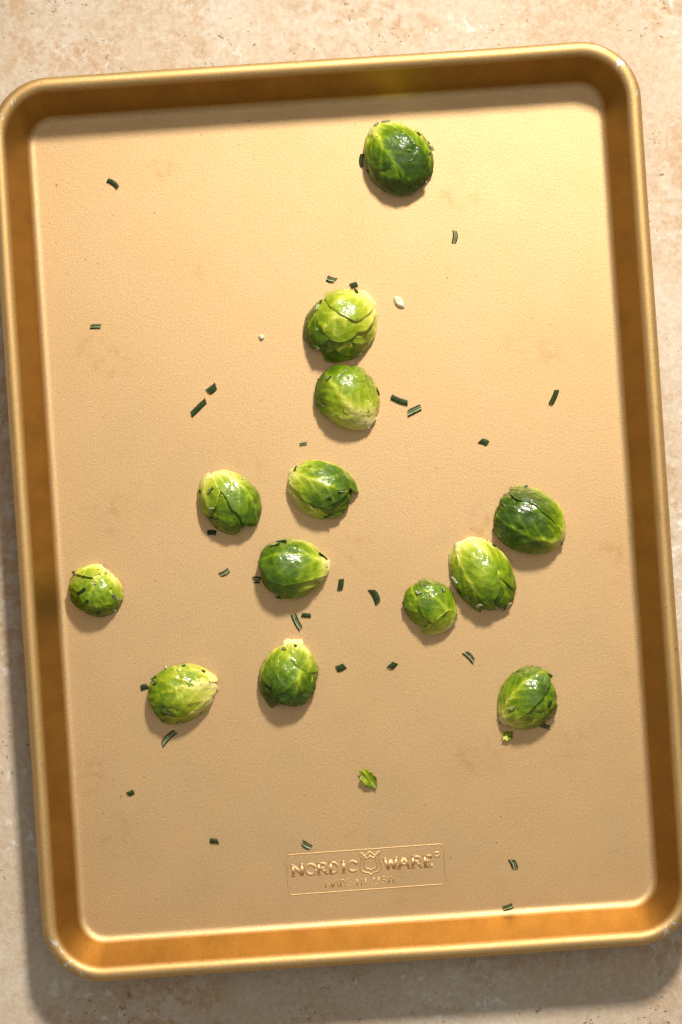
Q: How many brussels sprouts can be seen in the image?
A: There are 13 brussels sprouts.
